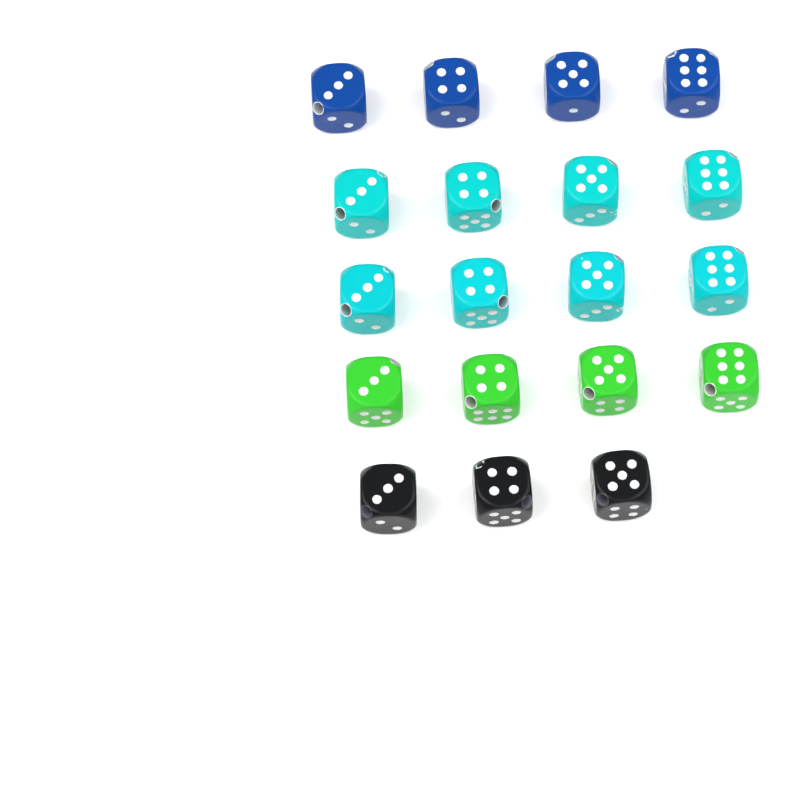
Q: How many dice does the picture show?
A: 19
